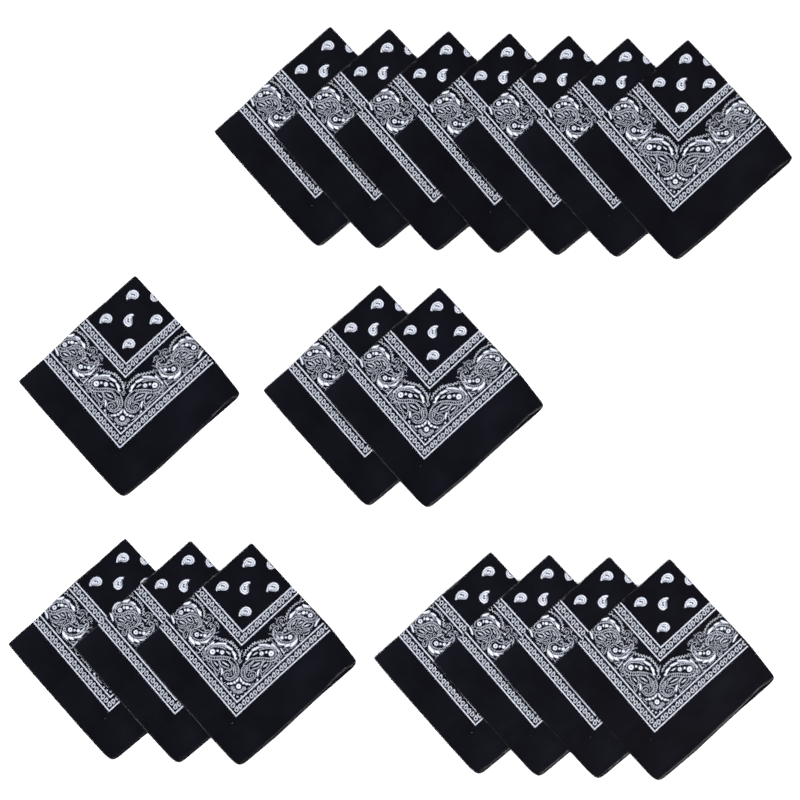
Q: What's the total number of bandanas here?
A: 17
